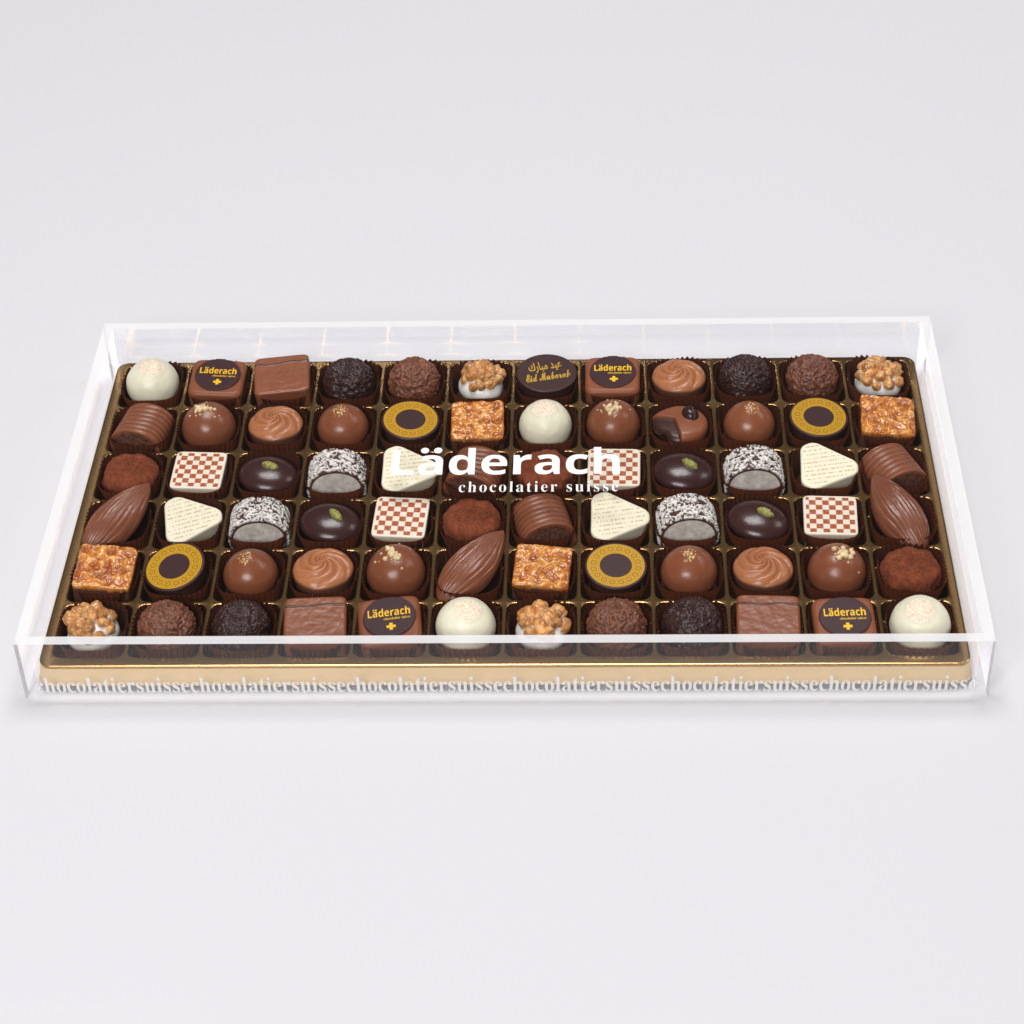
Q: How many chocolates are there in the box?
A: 72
